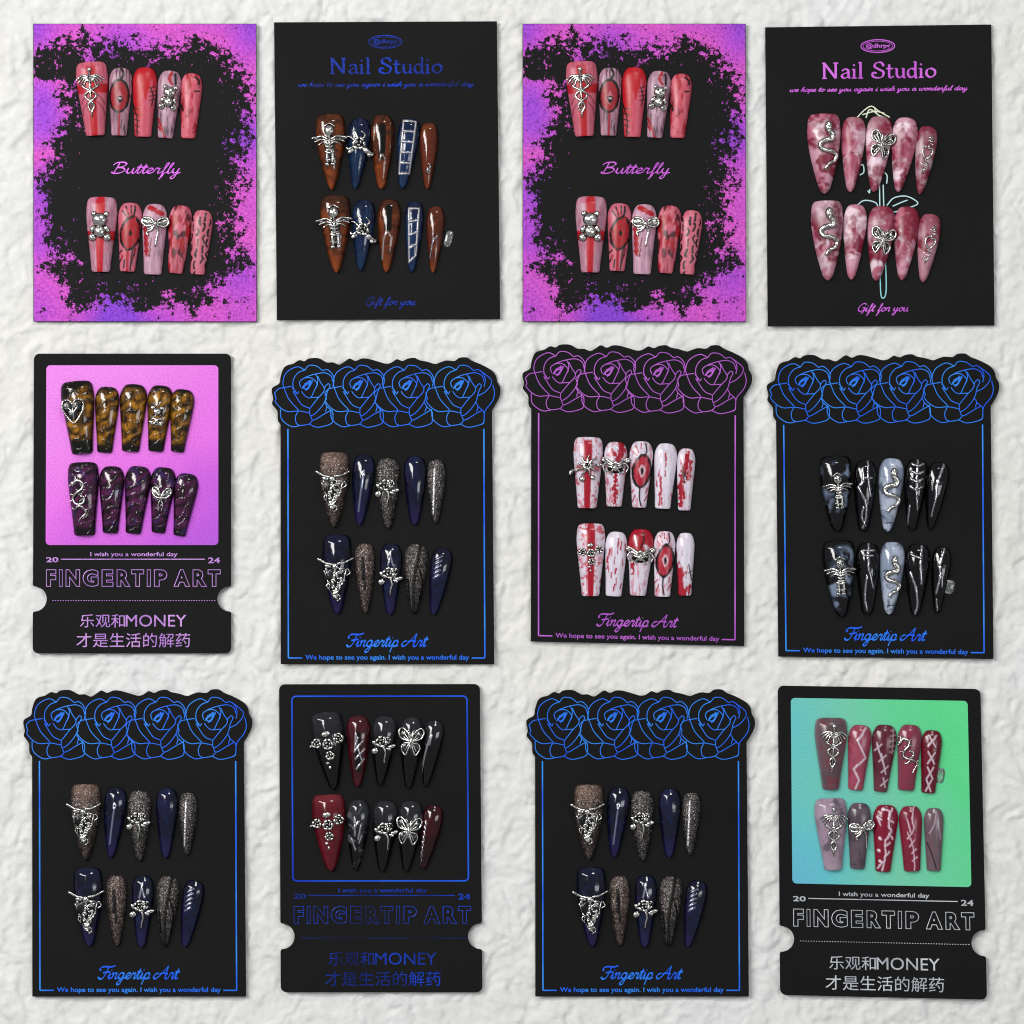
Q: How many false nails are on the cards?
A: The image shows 120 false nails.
